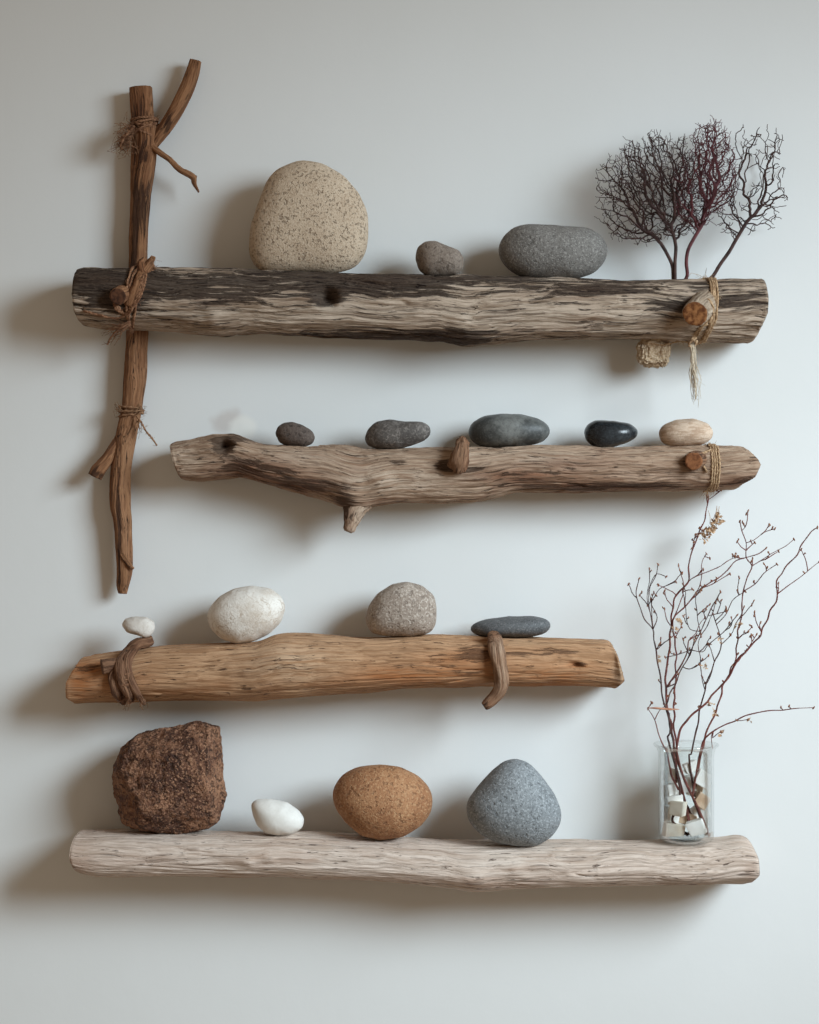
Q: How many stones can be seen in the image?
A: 16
